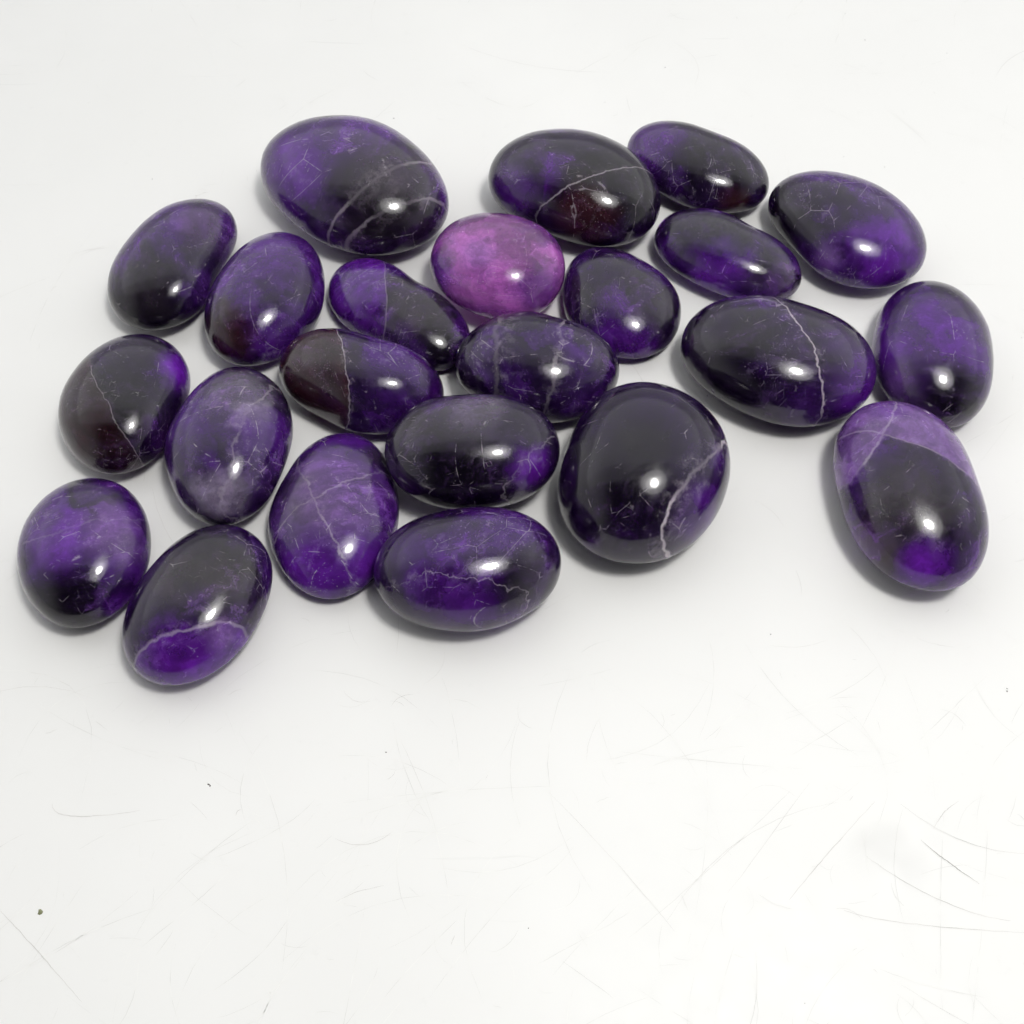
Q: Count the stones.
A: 23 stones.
